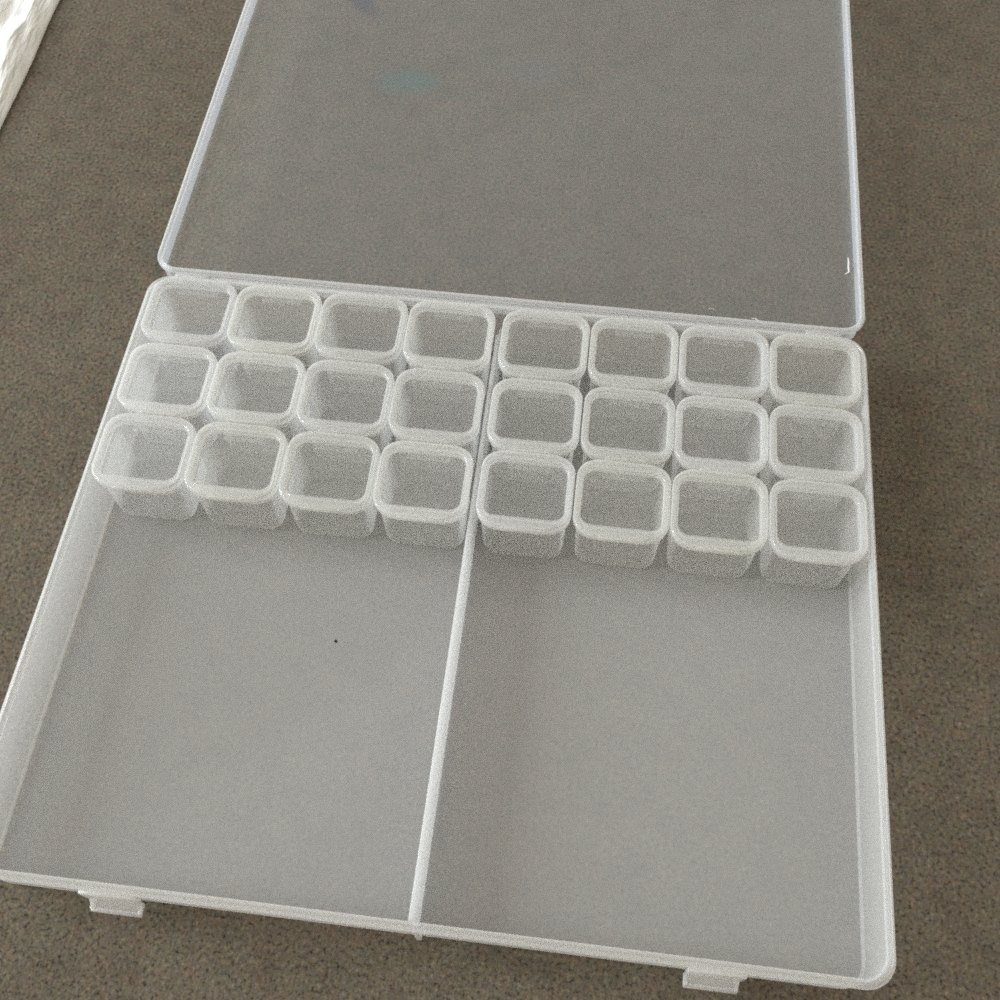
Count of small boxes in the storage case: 24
